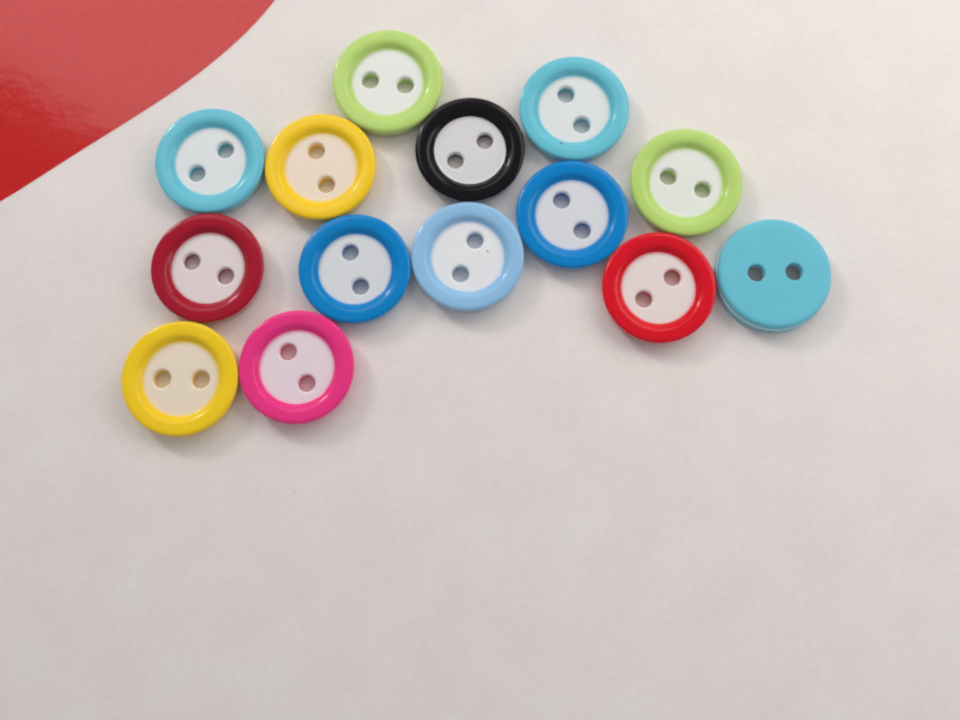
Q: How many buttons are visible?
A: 14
